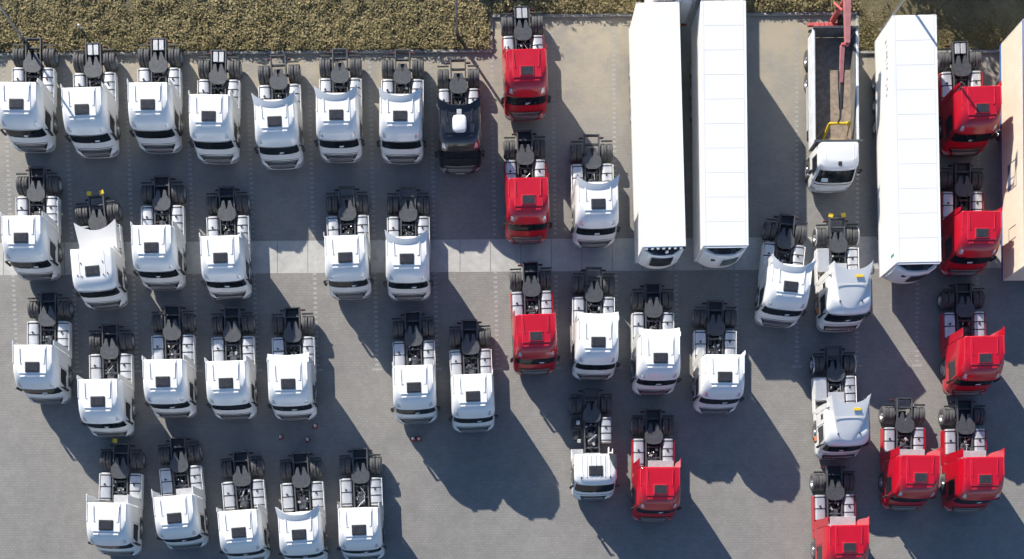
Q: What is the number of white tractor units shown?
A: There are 33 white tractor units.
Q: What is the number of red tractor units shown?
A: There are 10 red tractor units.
